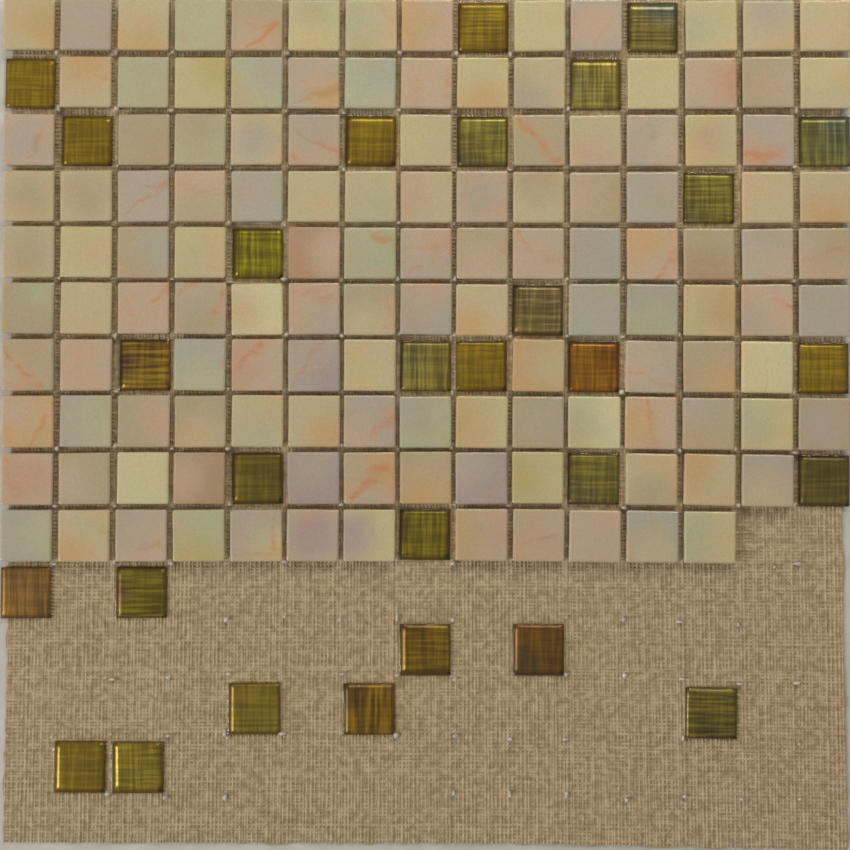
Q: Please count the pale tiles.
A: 128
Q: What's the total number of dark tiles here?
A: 29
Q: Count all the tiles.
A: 157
